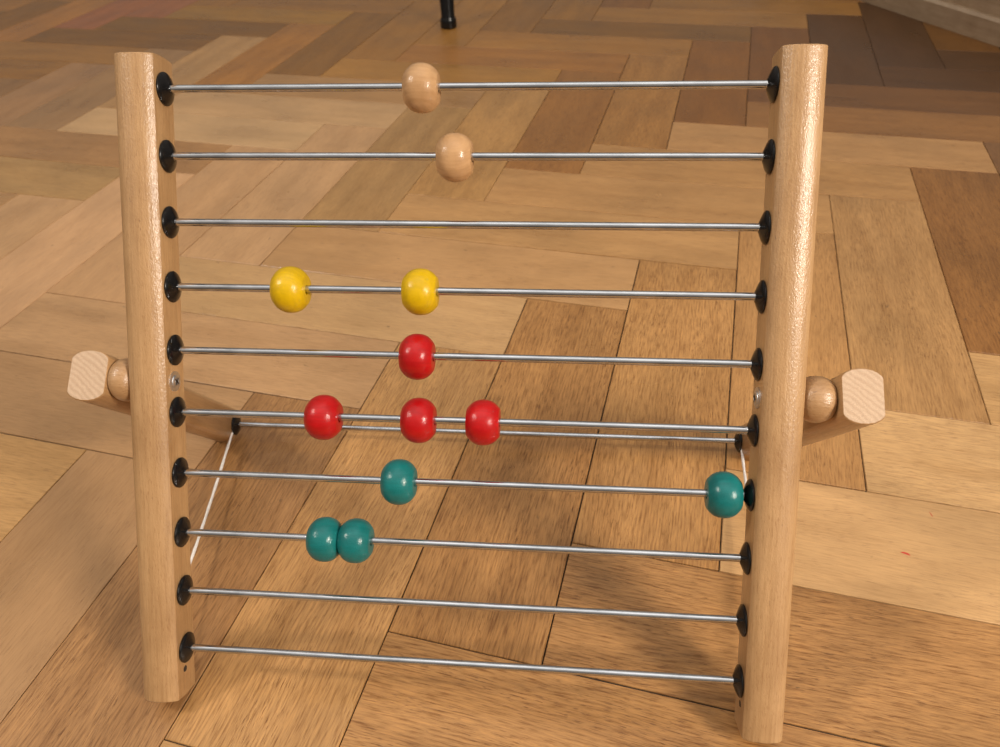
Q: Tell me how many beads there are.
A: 12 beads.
